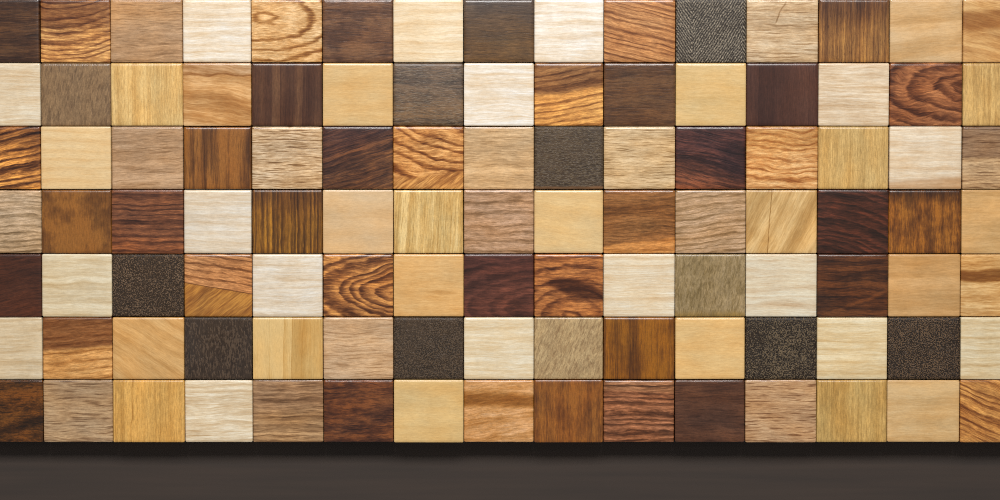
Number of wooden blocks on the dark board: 105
